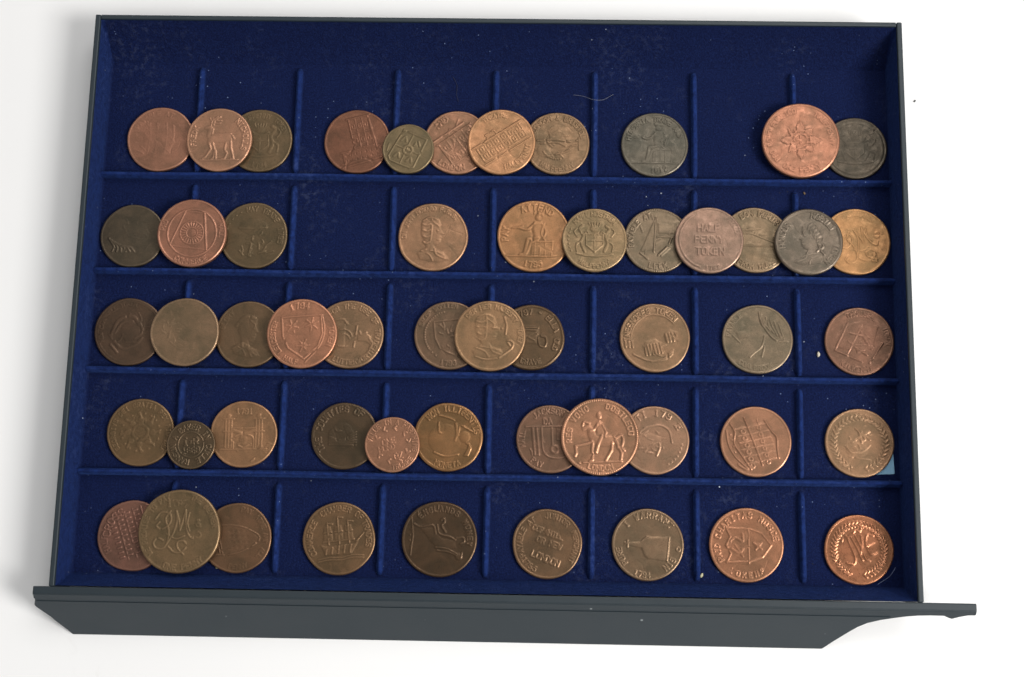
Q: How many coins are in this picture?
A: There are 53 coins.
